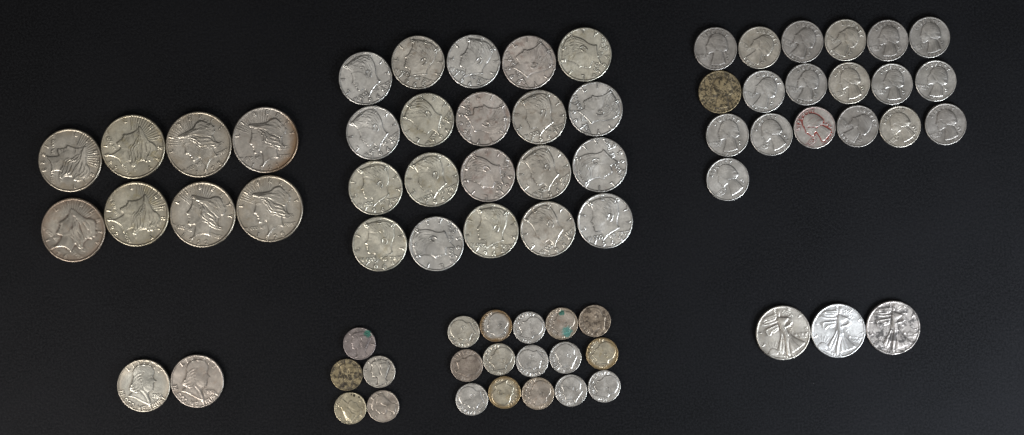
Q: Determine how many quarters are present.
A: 19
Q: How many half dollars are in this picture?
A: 25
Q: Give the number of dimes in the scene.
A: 20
